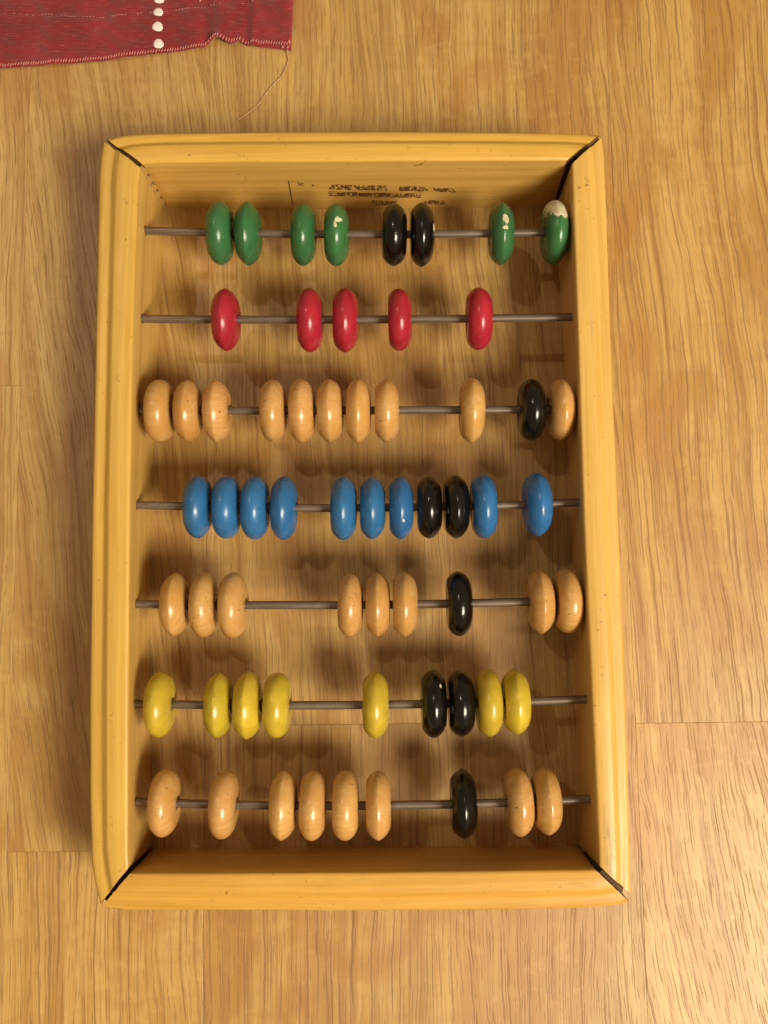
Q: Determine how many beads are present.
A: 62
